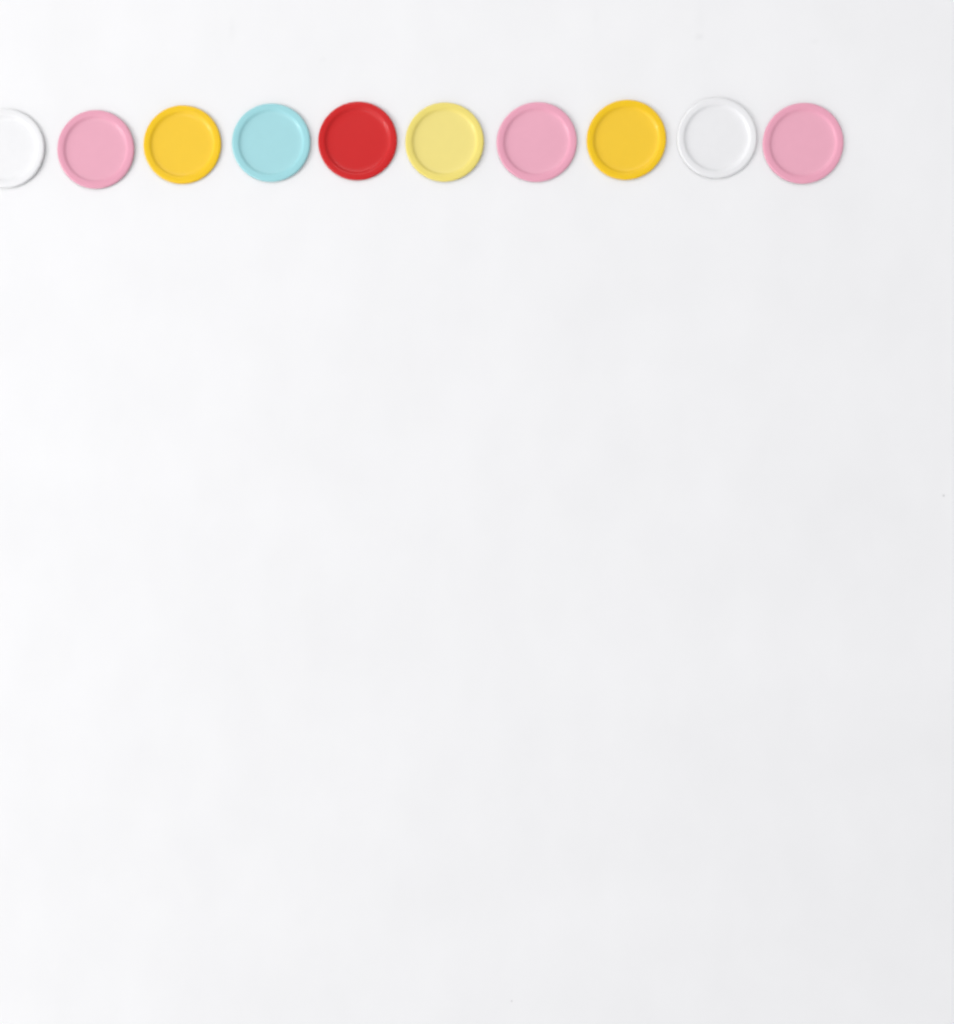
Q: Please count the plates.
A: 10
